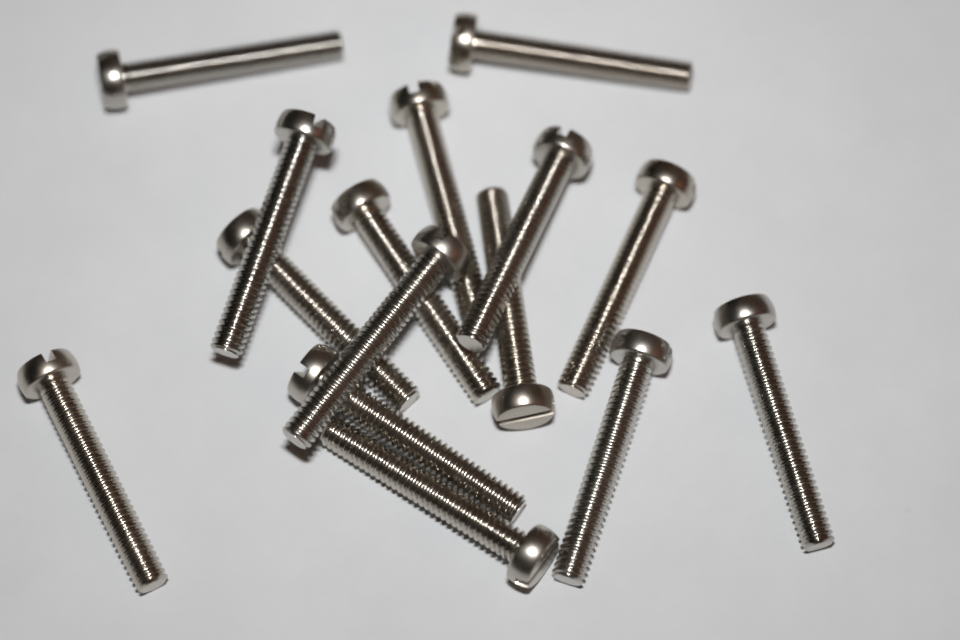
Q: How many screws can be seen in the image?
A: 15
